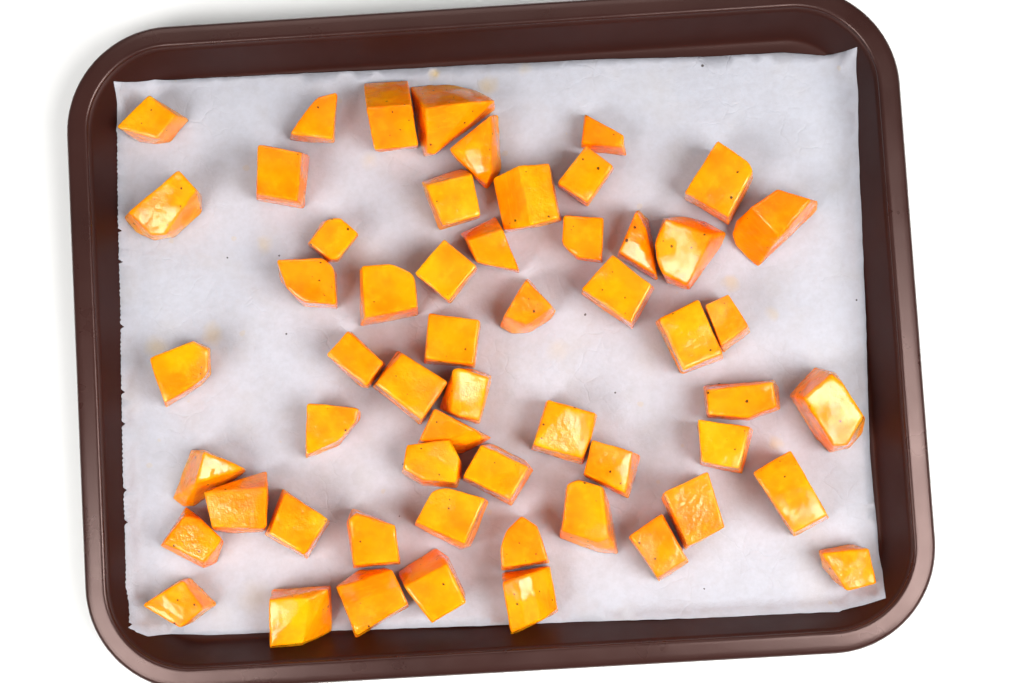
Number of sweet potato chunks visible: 56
